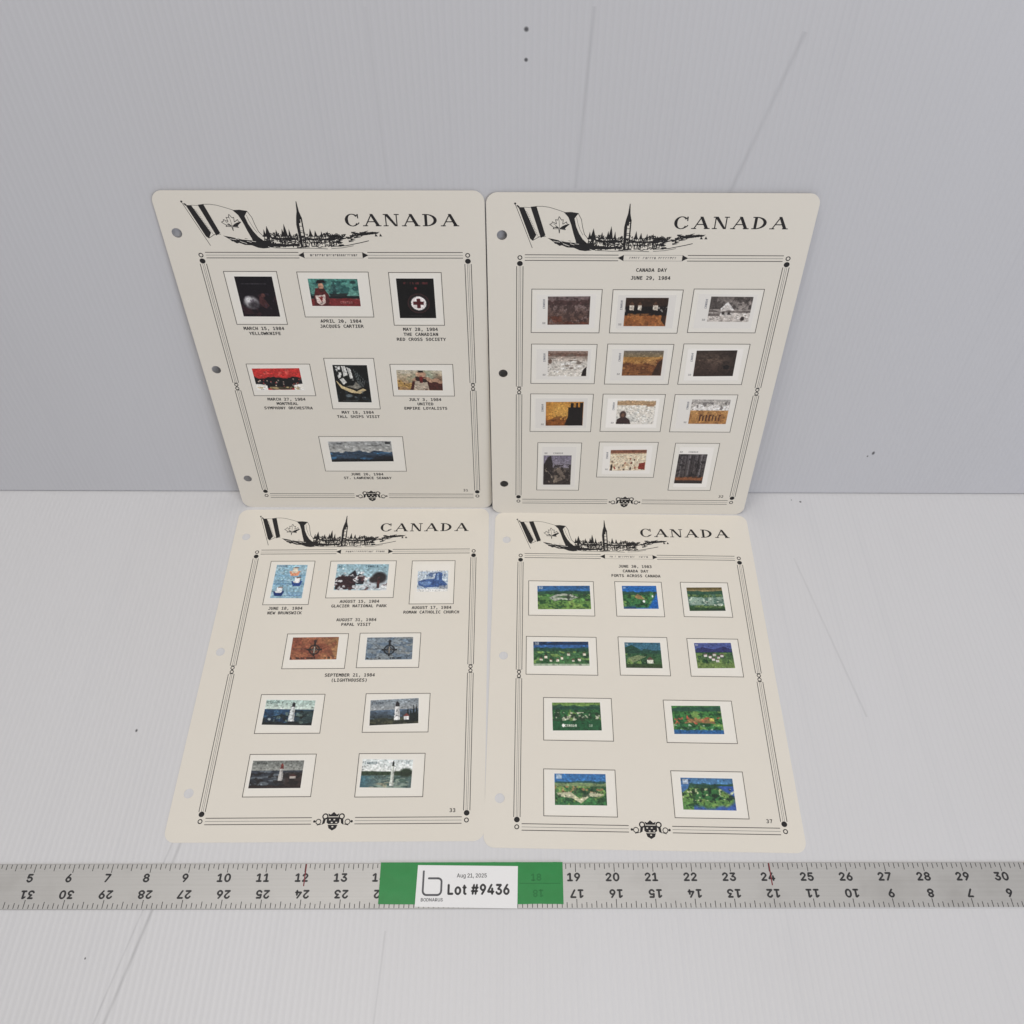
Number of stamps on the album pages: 38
